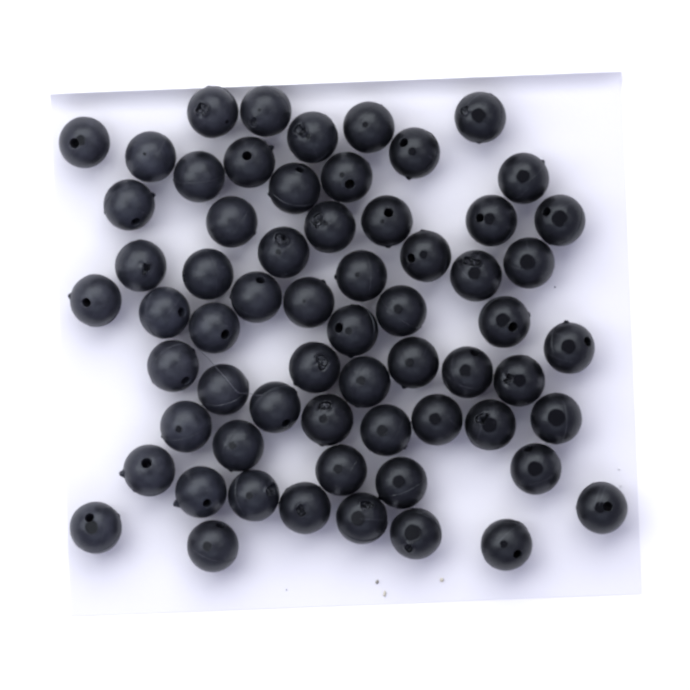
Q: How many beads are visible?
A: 63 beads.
